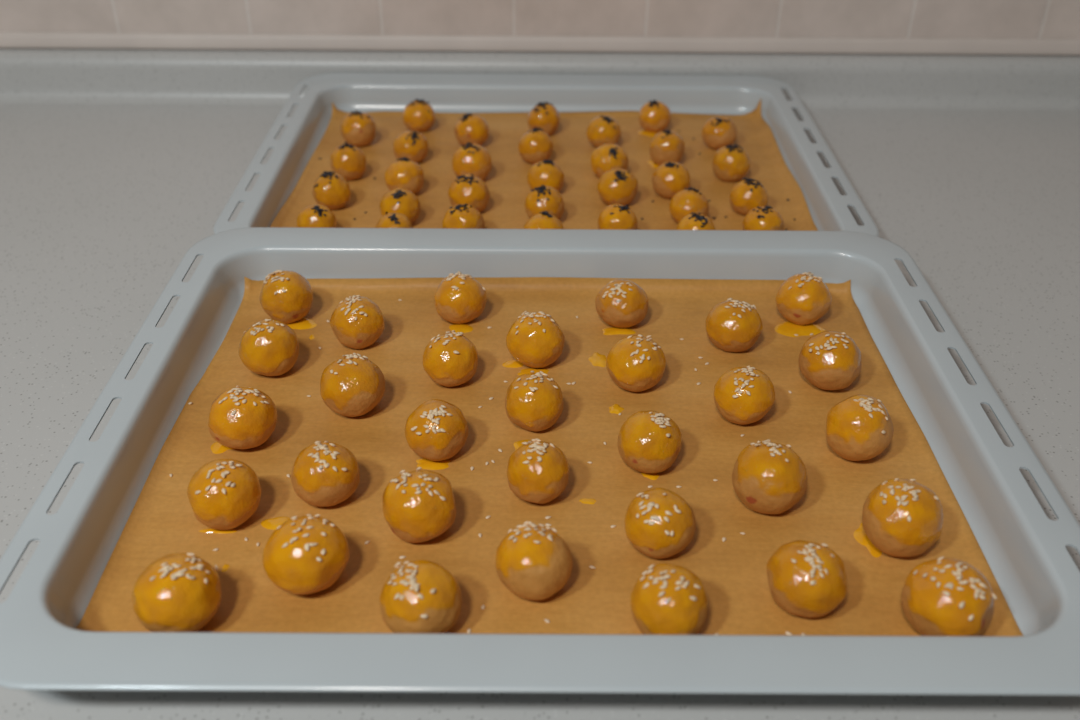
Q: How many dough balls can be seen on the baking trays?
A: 63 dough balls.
